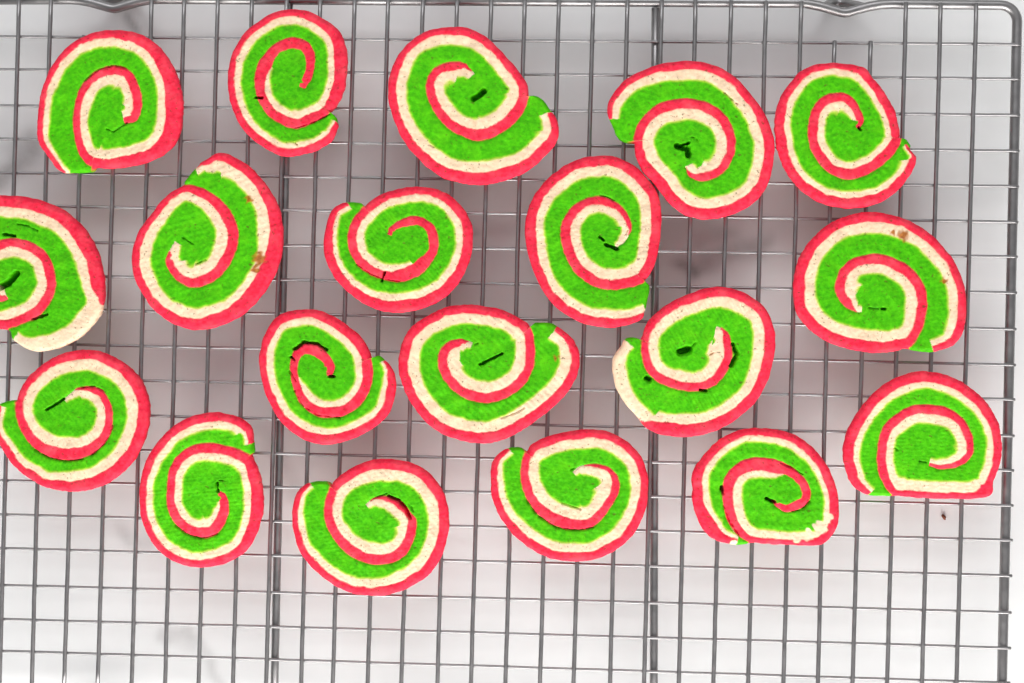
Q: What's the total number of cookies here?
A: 19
